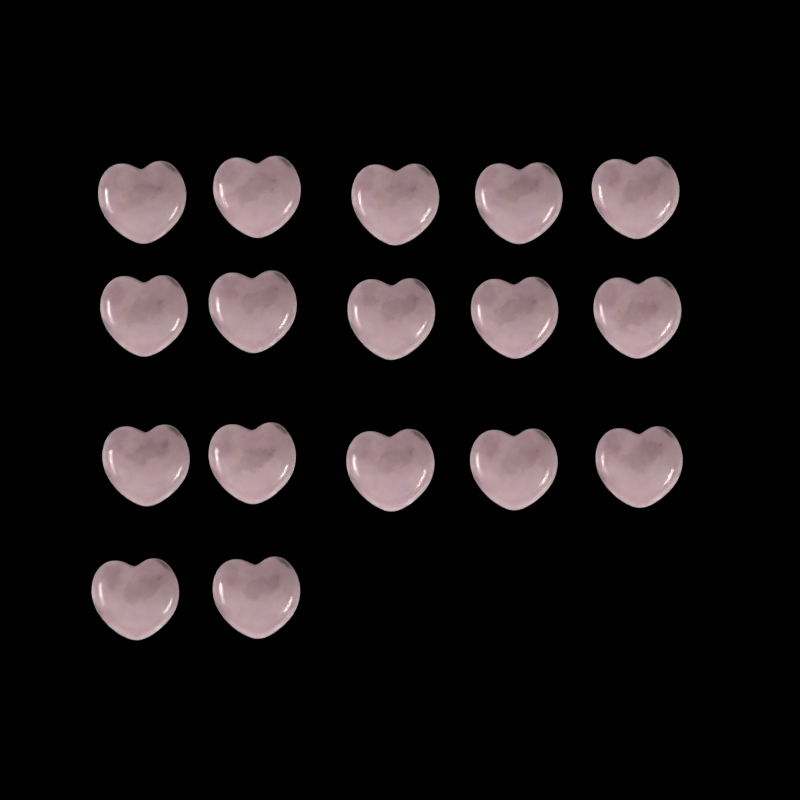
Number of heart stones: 17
